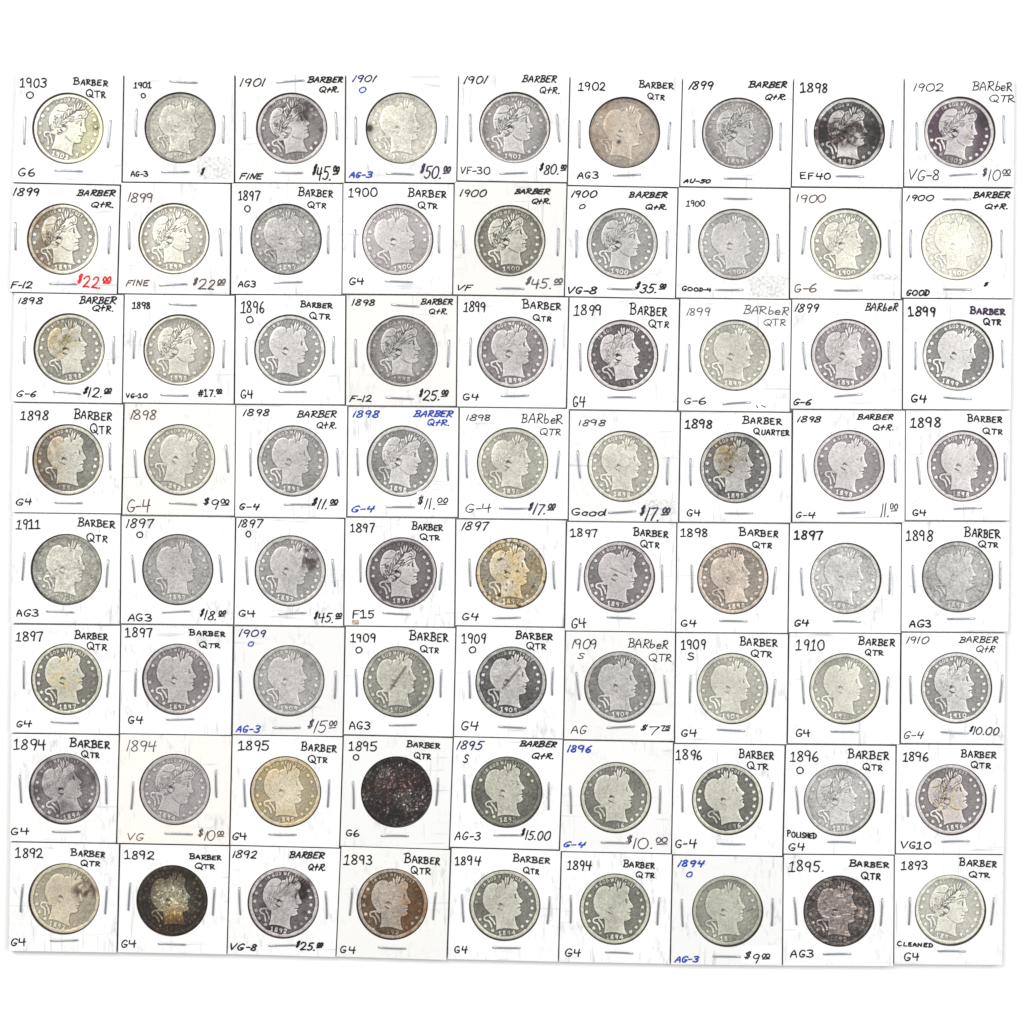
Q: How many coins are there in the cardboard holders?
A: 72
